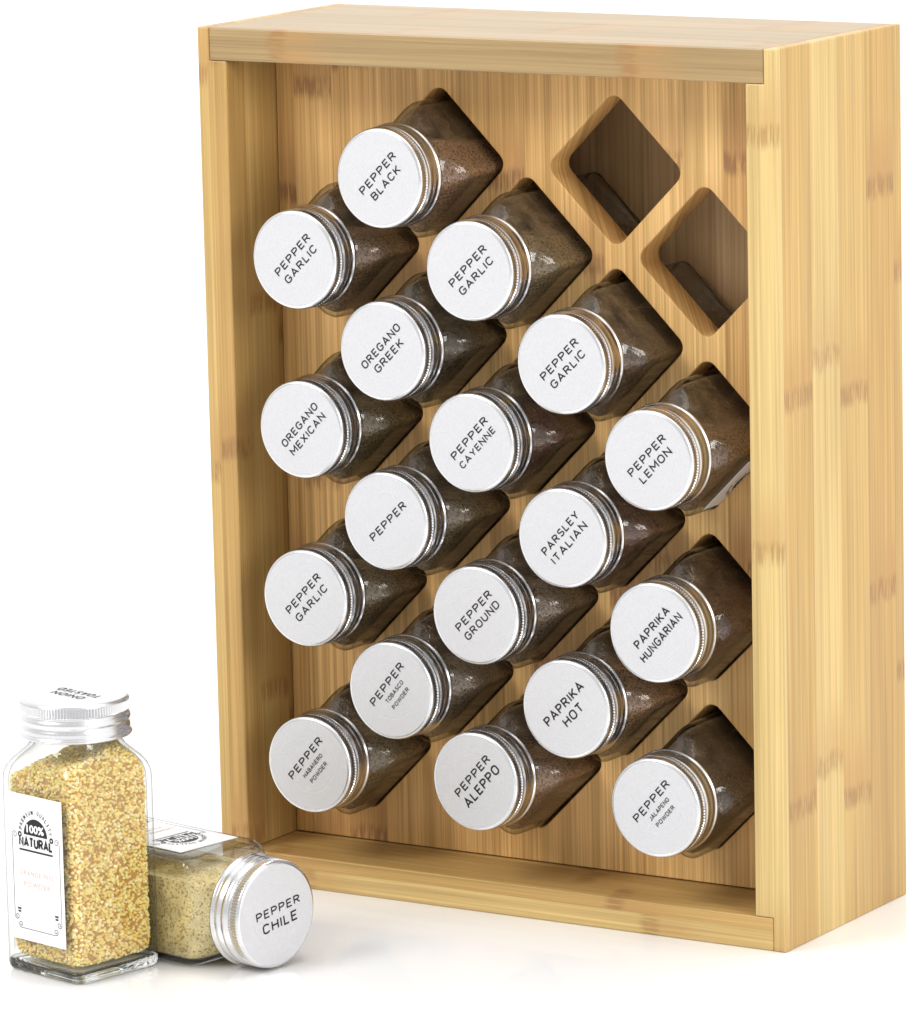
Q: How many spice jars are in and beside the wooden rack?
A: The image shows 20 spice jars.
